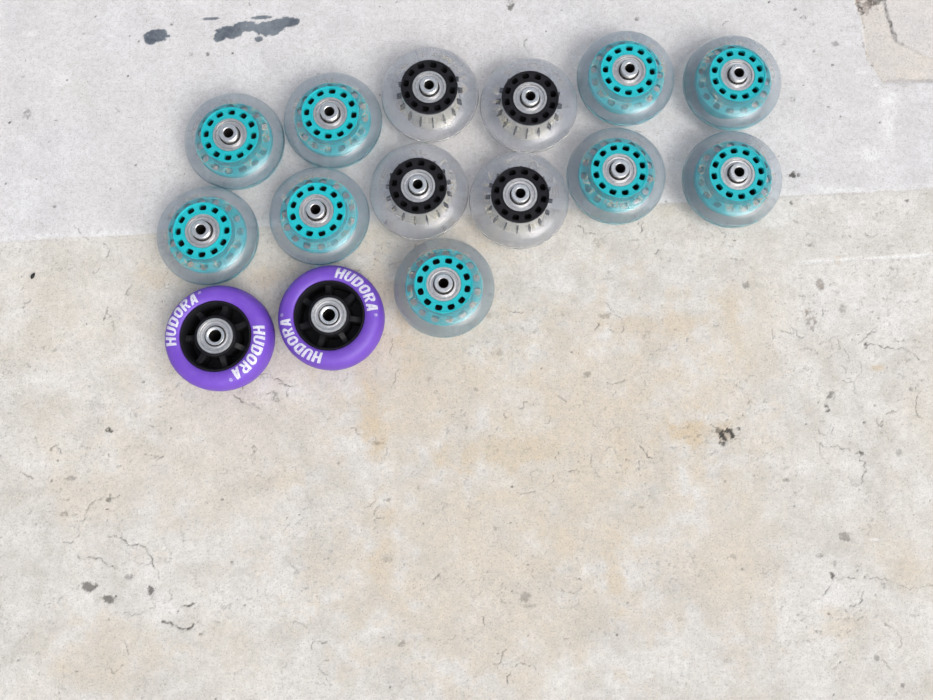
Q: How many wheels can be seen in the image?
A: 15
